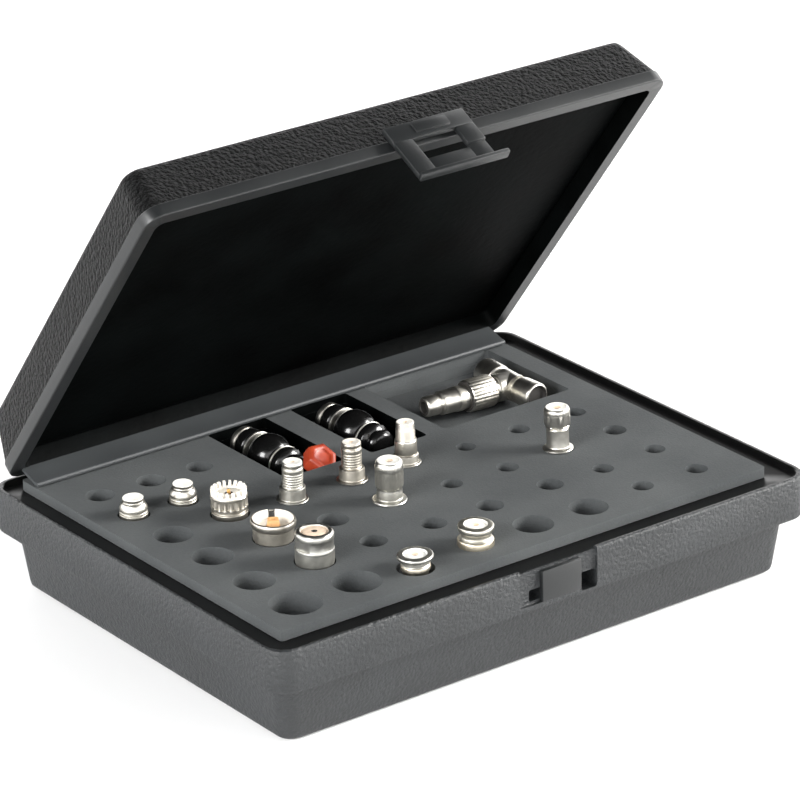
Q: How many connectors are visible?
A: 12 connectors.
